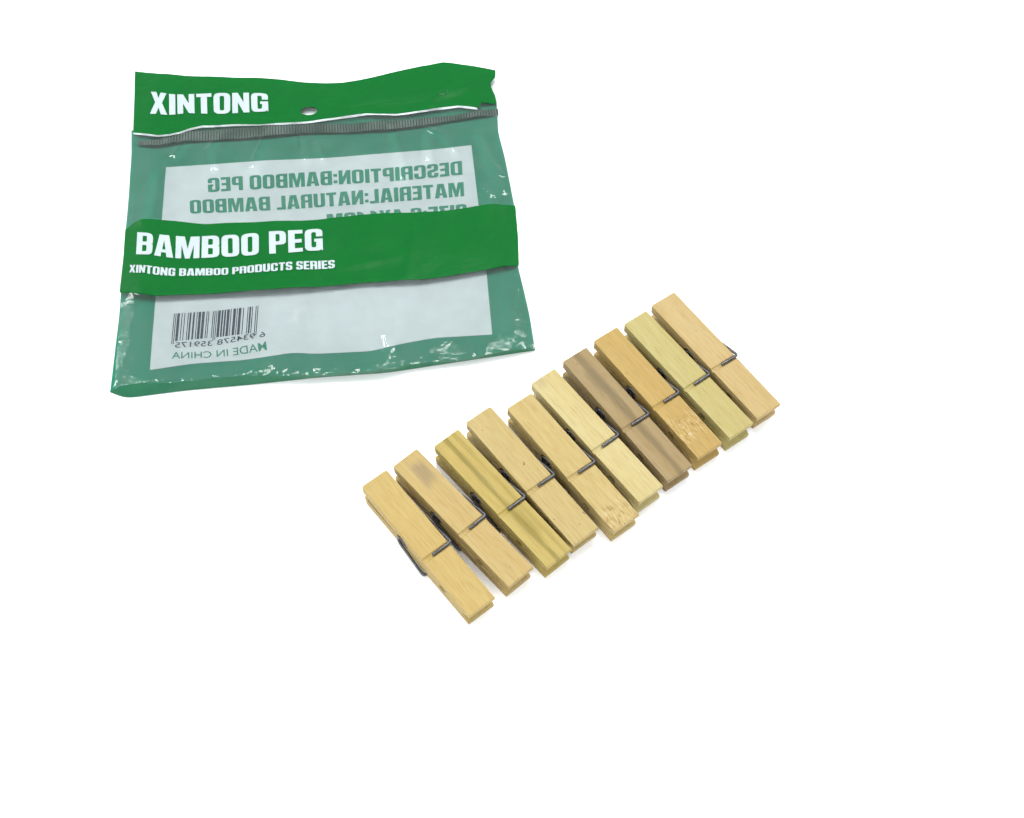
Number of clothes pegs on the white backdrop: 10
